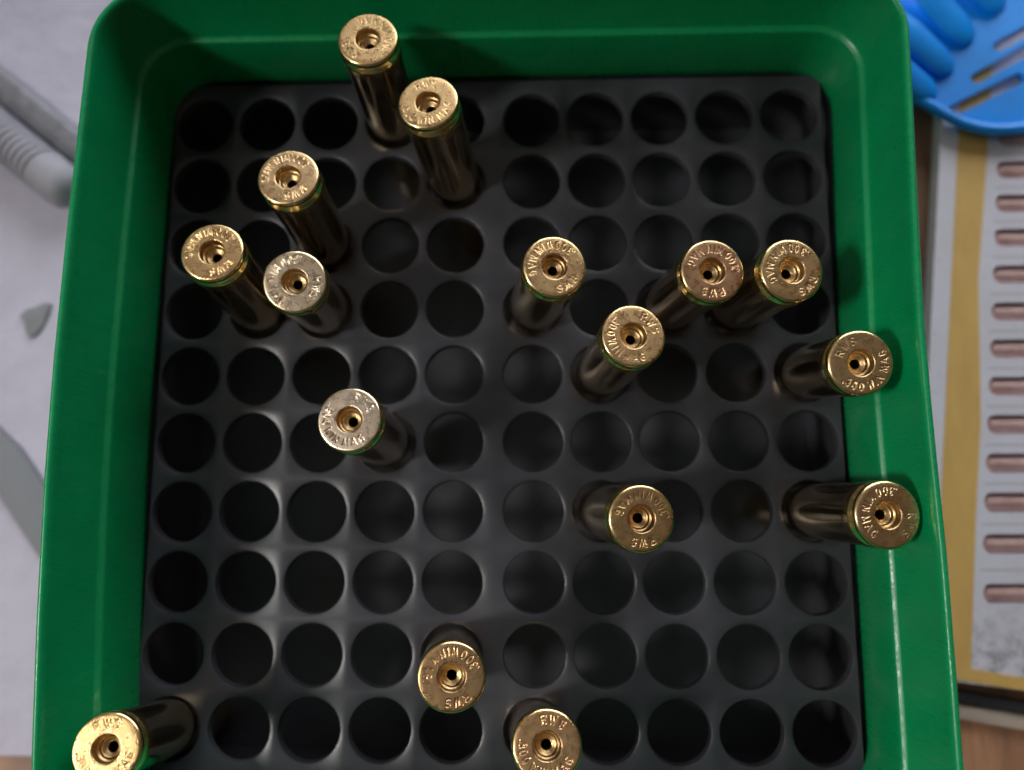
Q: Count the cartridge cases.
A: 16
